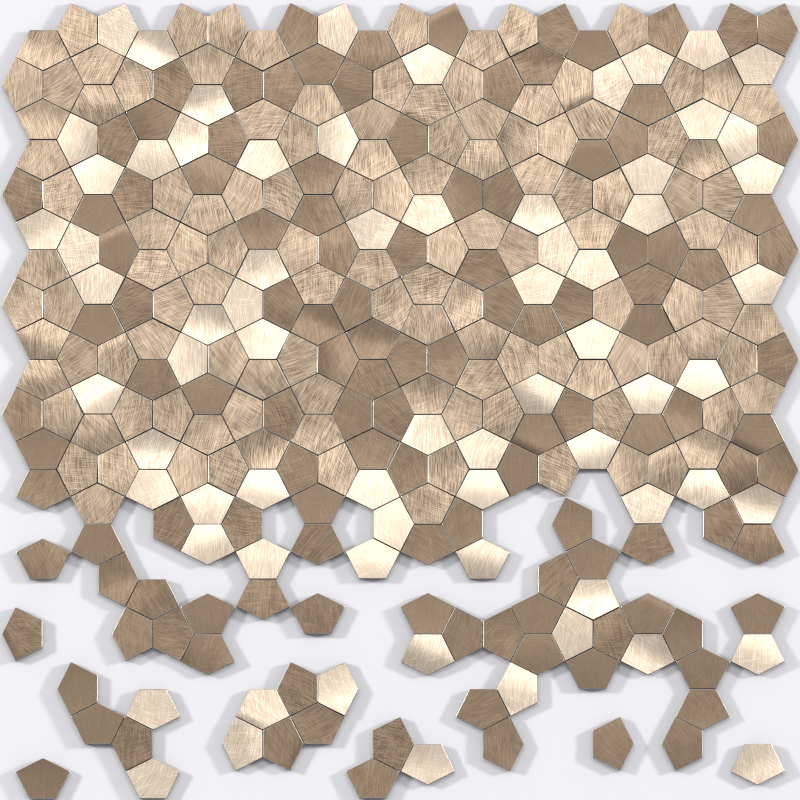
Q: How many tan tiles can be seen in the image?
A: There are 121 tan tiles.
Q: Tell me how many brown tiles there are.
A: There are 124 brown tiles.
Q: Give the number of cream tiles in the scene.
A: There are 70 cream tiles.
